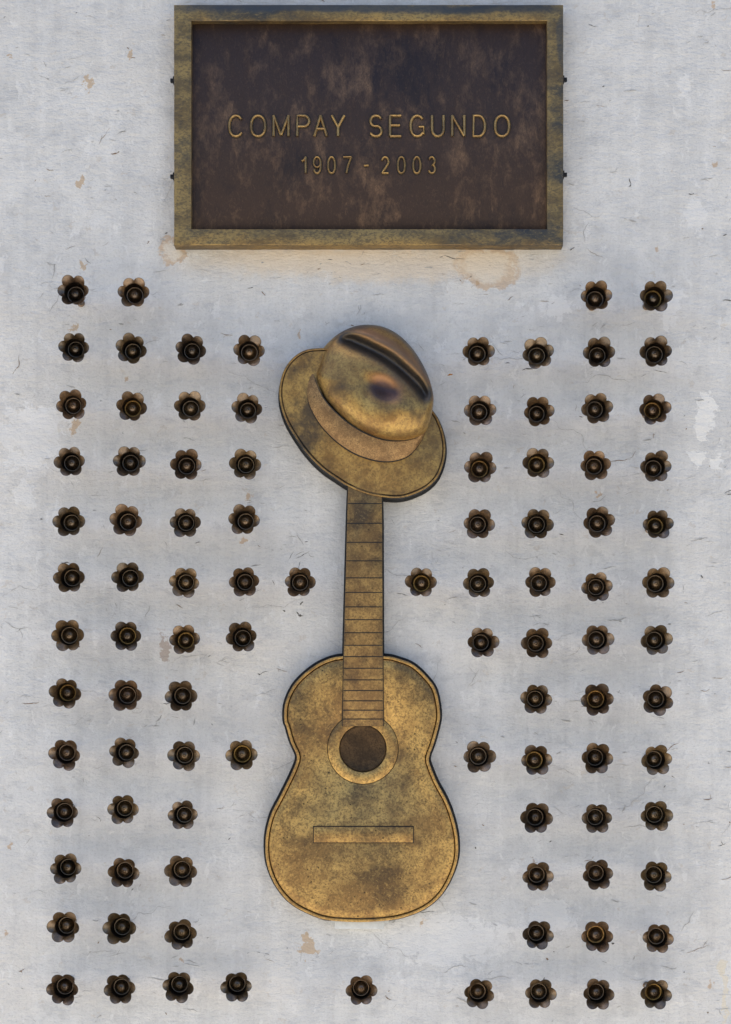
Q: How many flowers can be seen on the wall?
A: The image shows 95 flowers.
